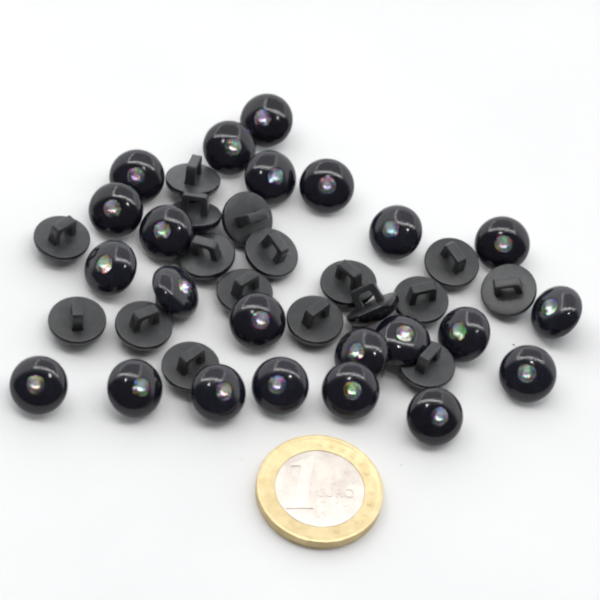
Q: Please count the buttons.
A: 40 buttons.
